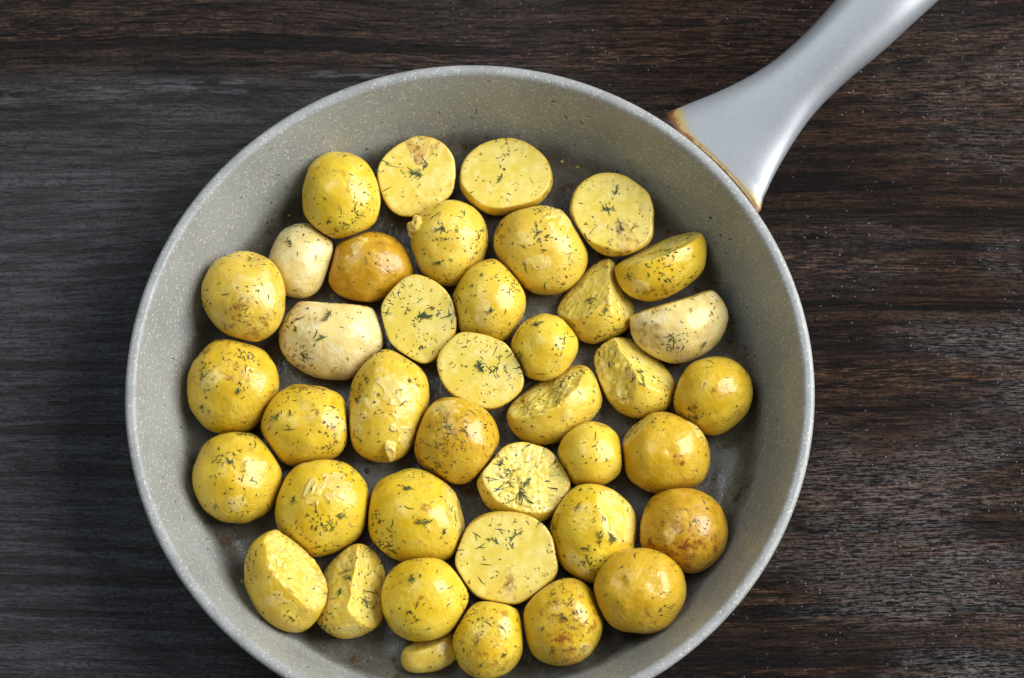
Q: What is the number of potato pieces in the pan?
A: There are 40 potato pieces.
